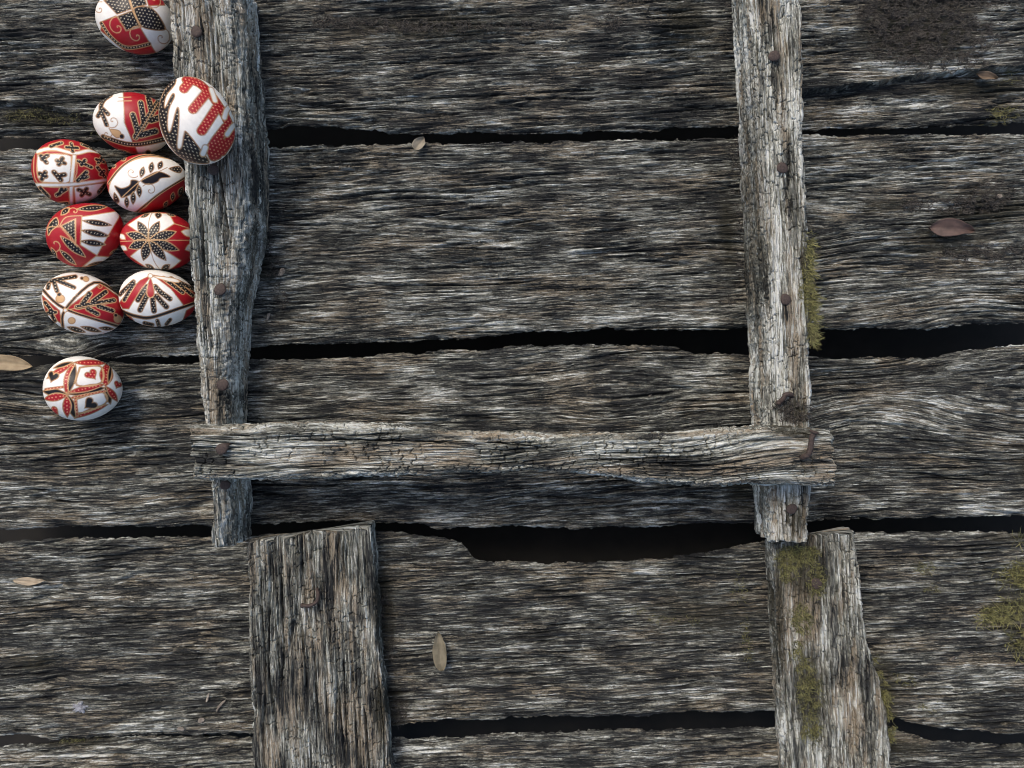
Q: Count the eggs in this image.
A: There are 10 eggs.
